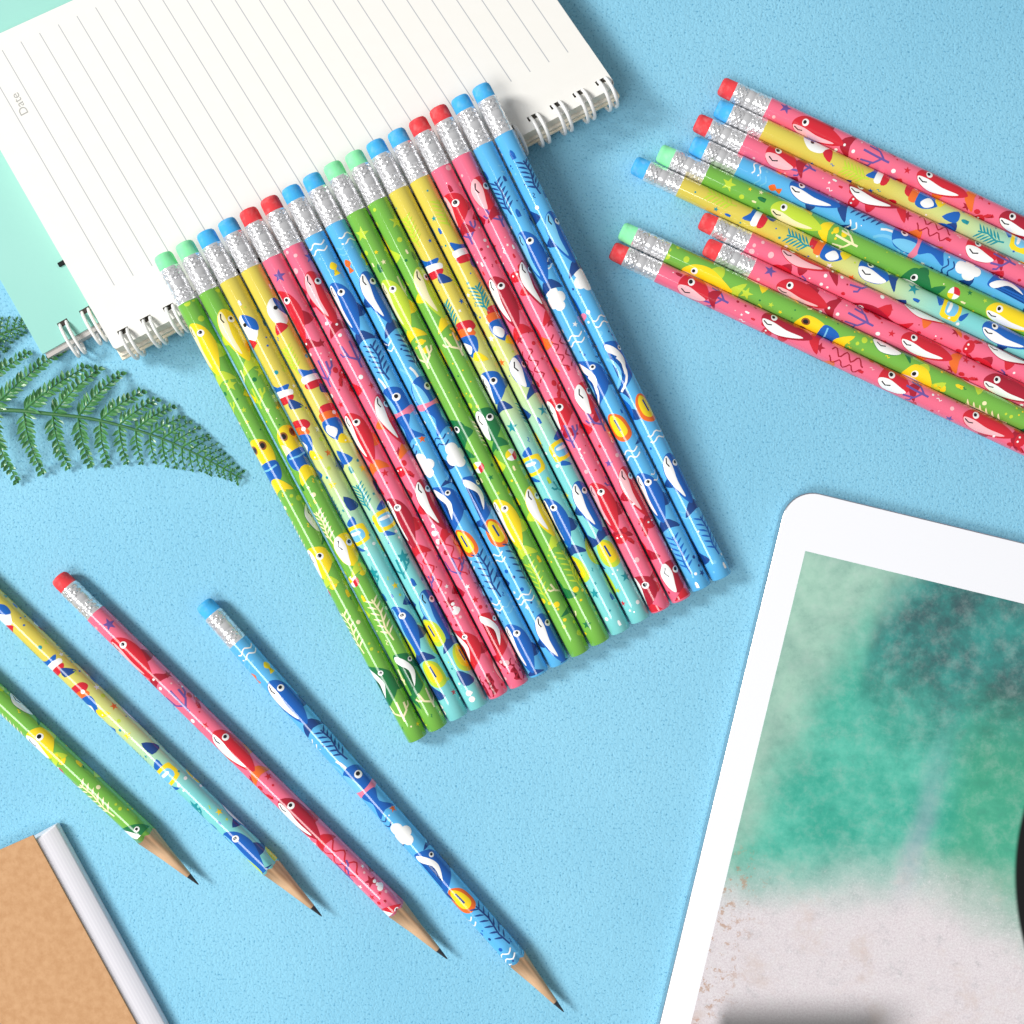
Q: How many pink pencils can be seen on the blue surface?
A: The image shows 10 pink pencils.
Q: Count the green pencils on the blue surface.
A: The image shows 7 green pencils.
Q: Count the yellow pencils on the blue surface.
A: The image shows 7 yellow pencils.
